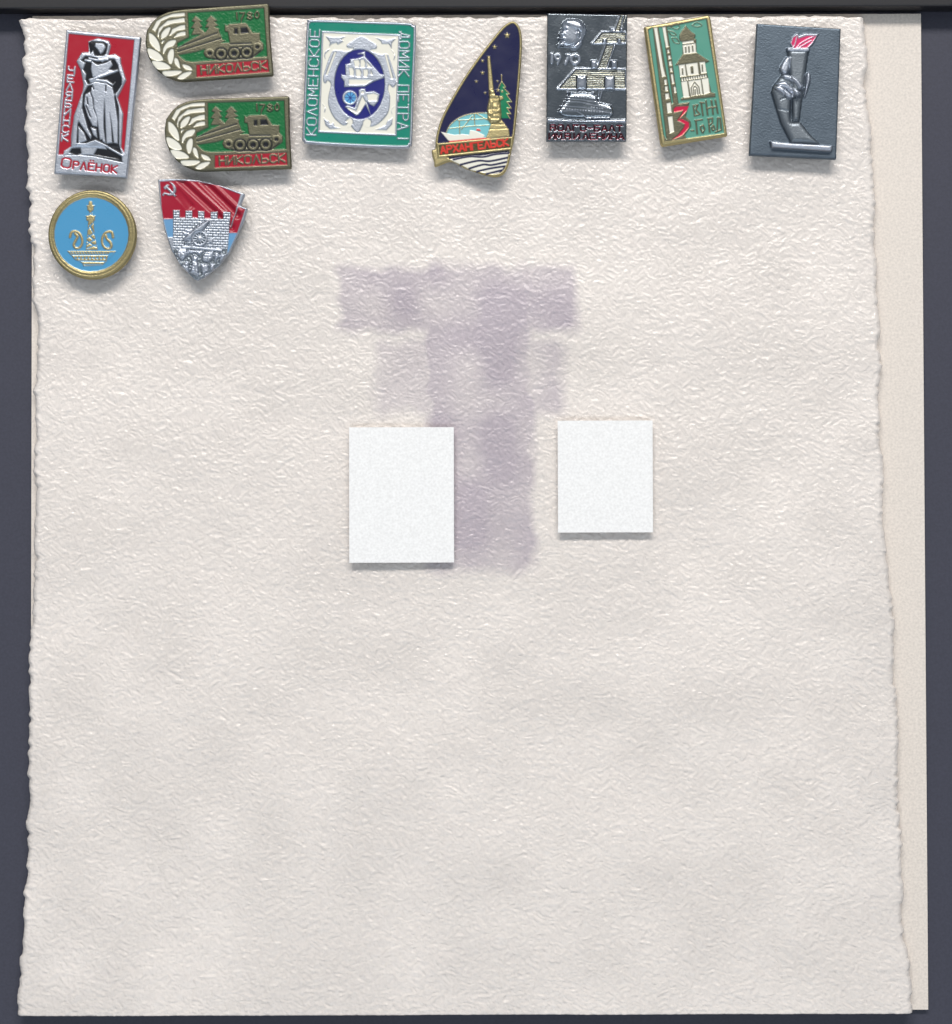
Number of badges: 10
